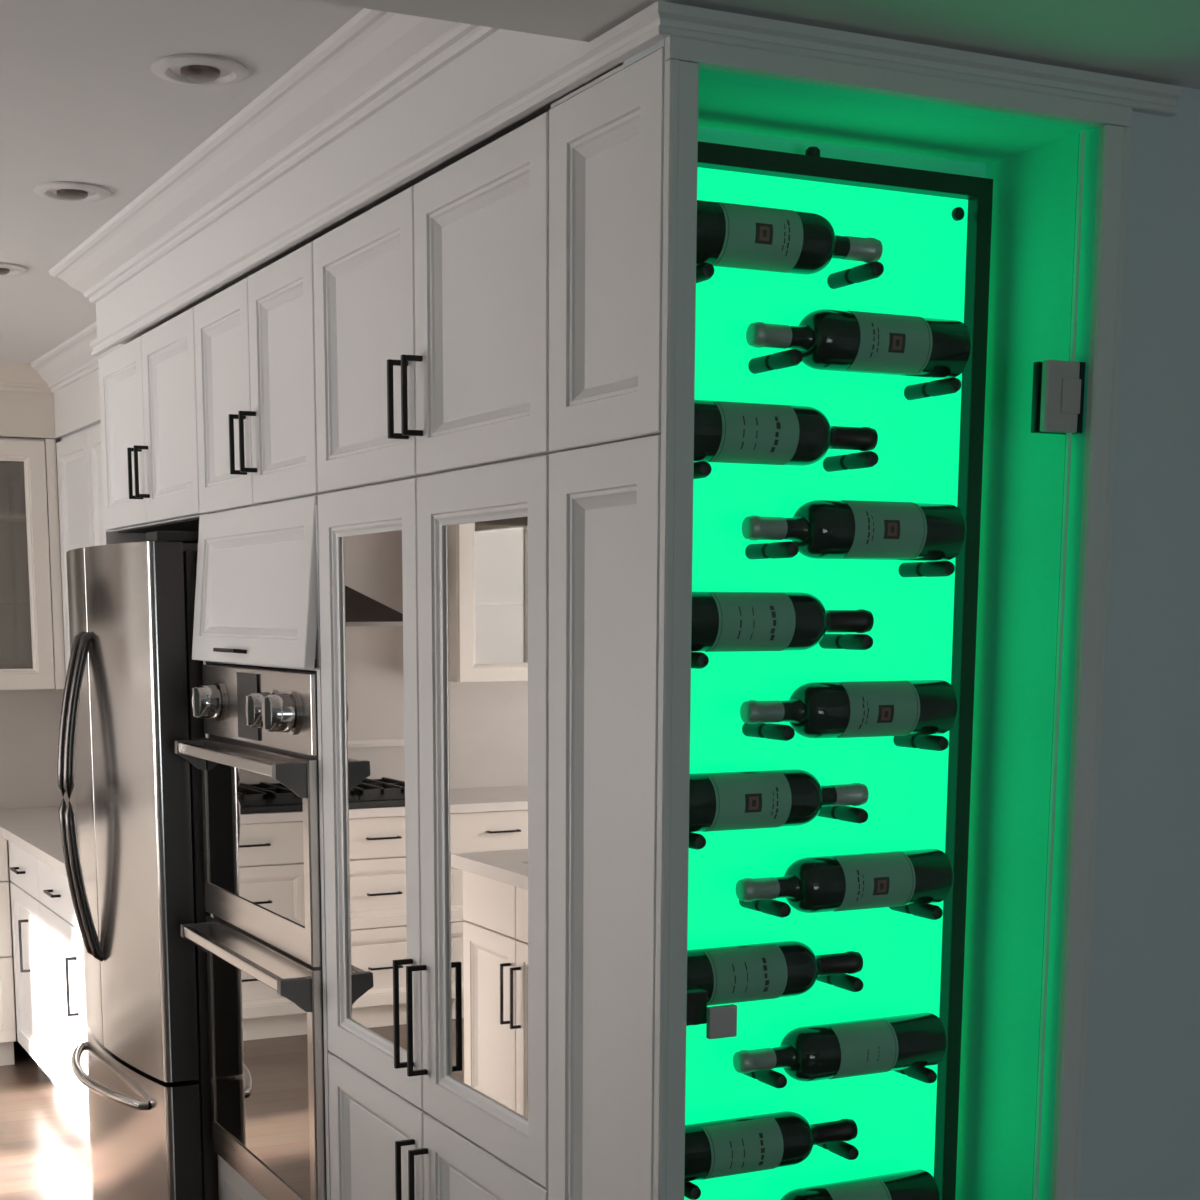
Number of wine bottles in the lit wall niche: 12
